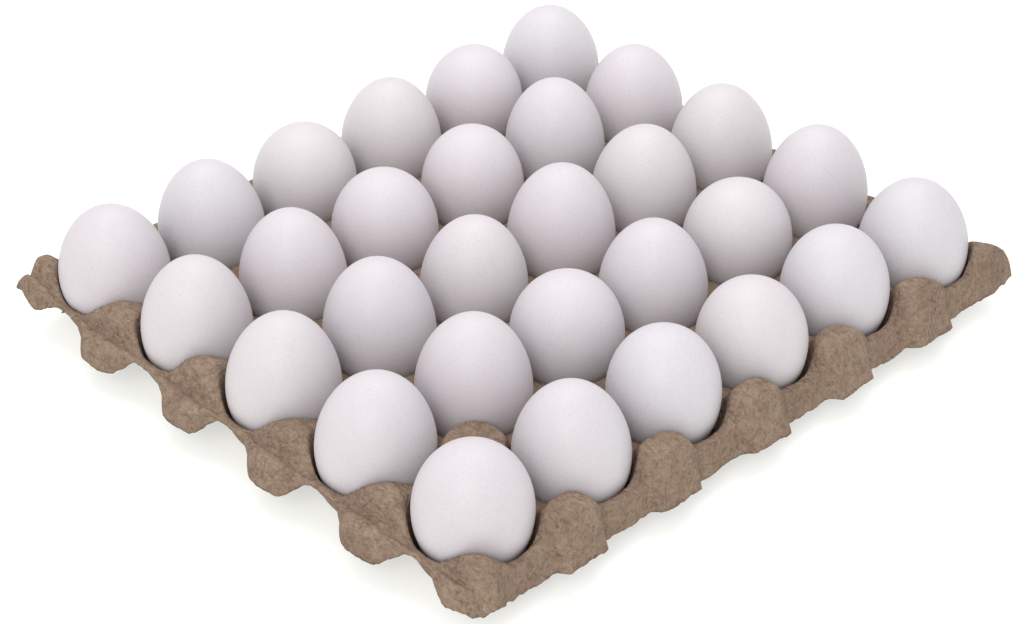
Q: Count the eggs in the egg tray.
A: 30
